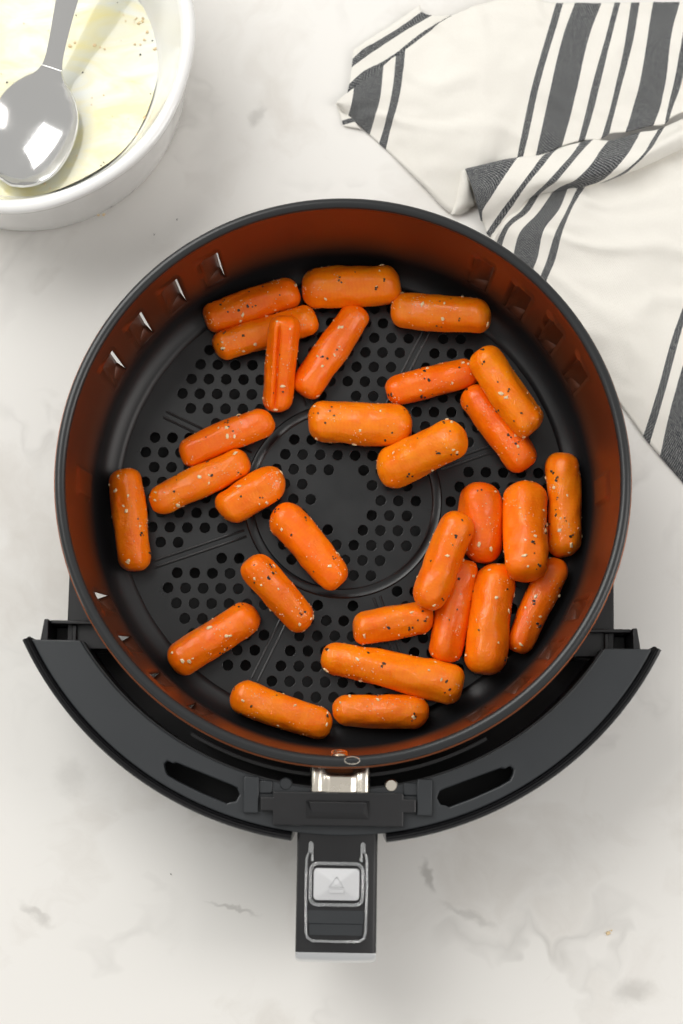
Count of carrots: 29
